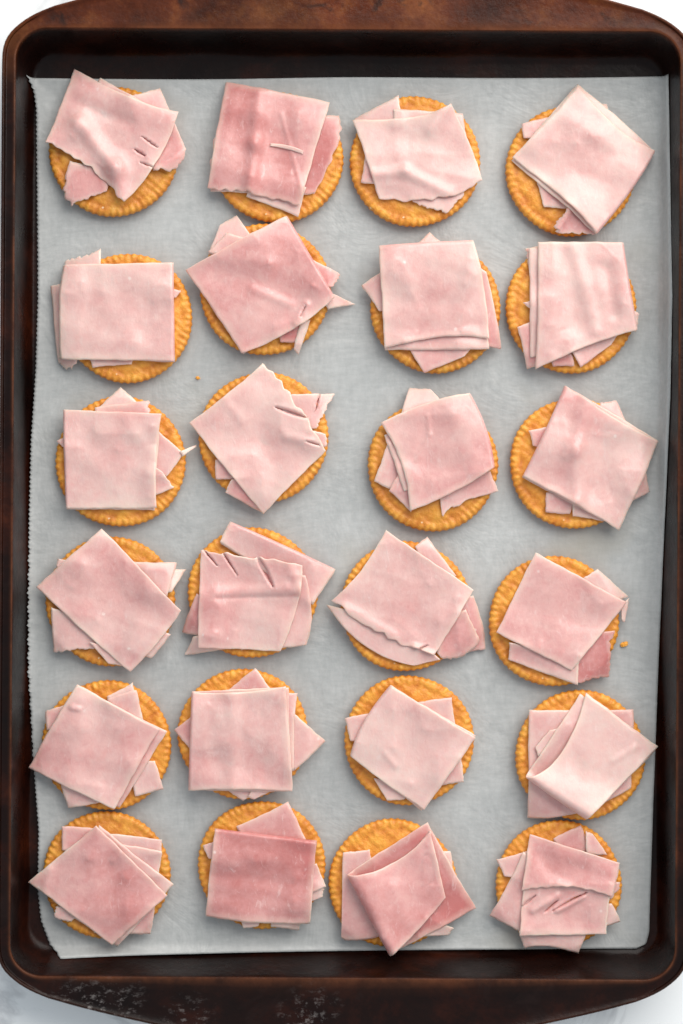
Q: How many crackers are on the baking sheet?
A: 24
